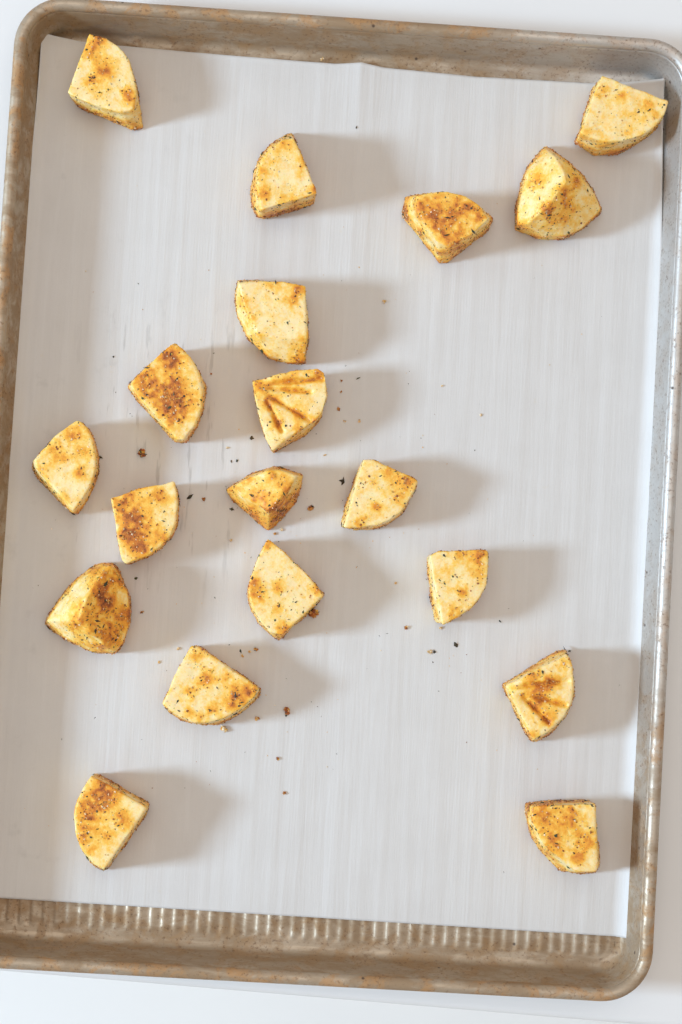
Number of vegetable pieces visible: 19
